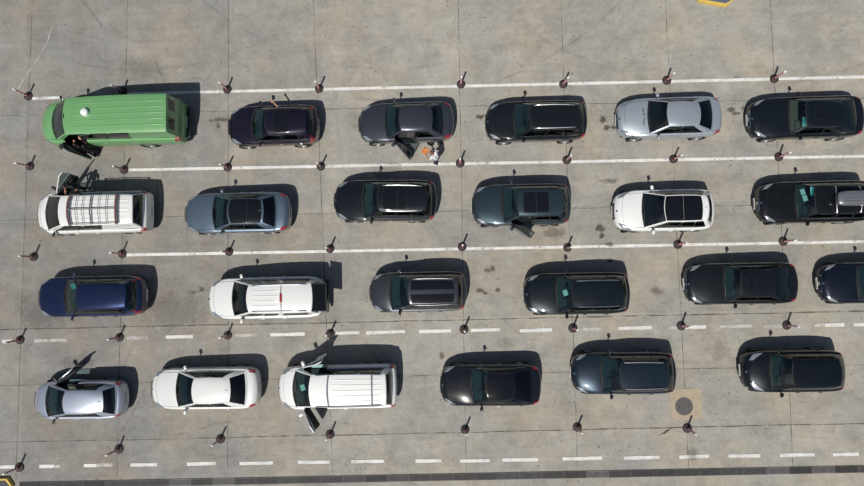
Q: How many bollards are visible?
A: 39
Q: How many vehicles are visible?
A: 24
